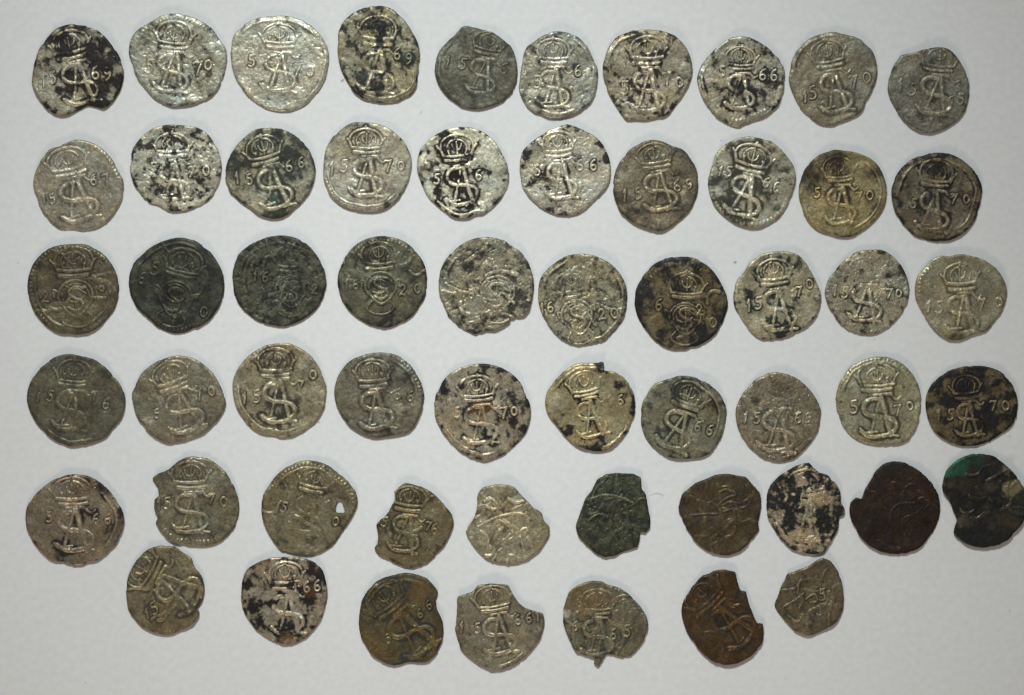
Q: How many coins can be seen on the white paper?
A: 57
